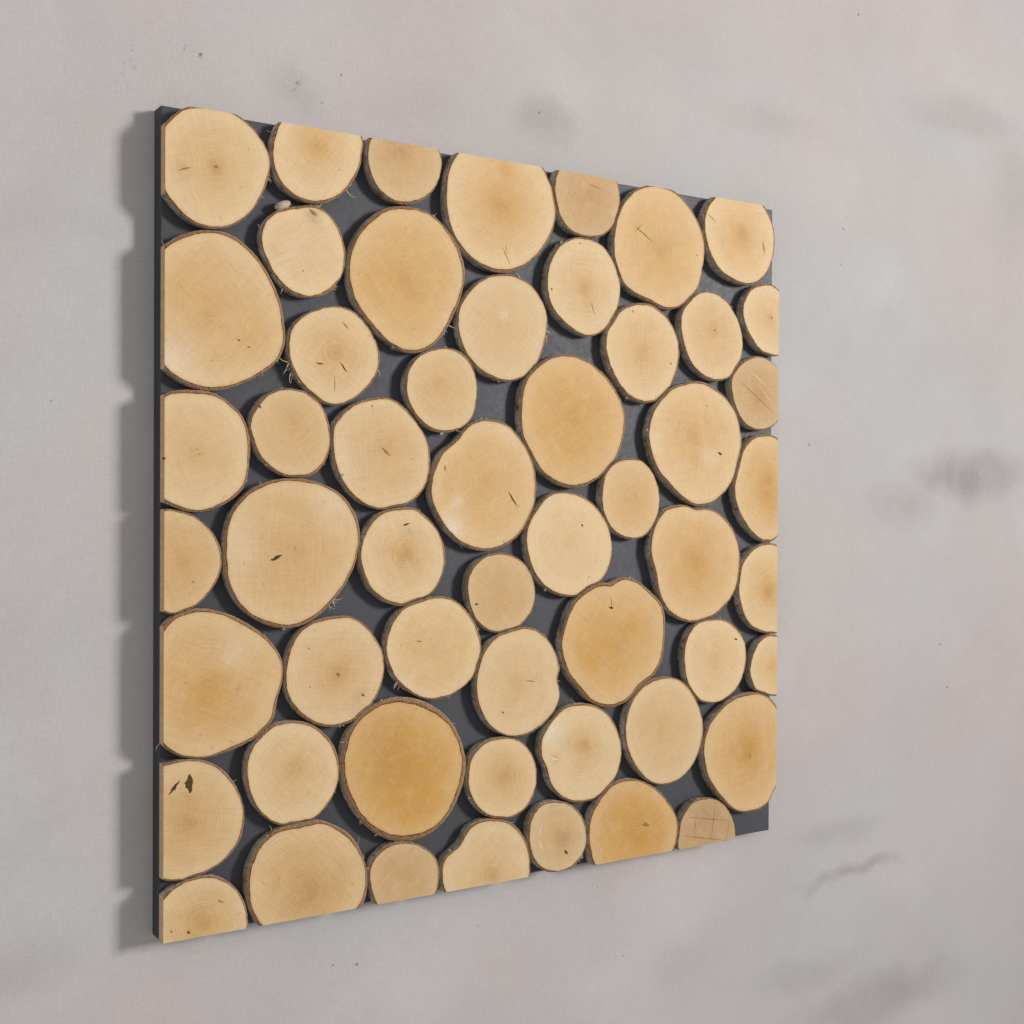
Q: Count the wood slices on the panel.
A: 54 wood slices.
